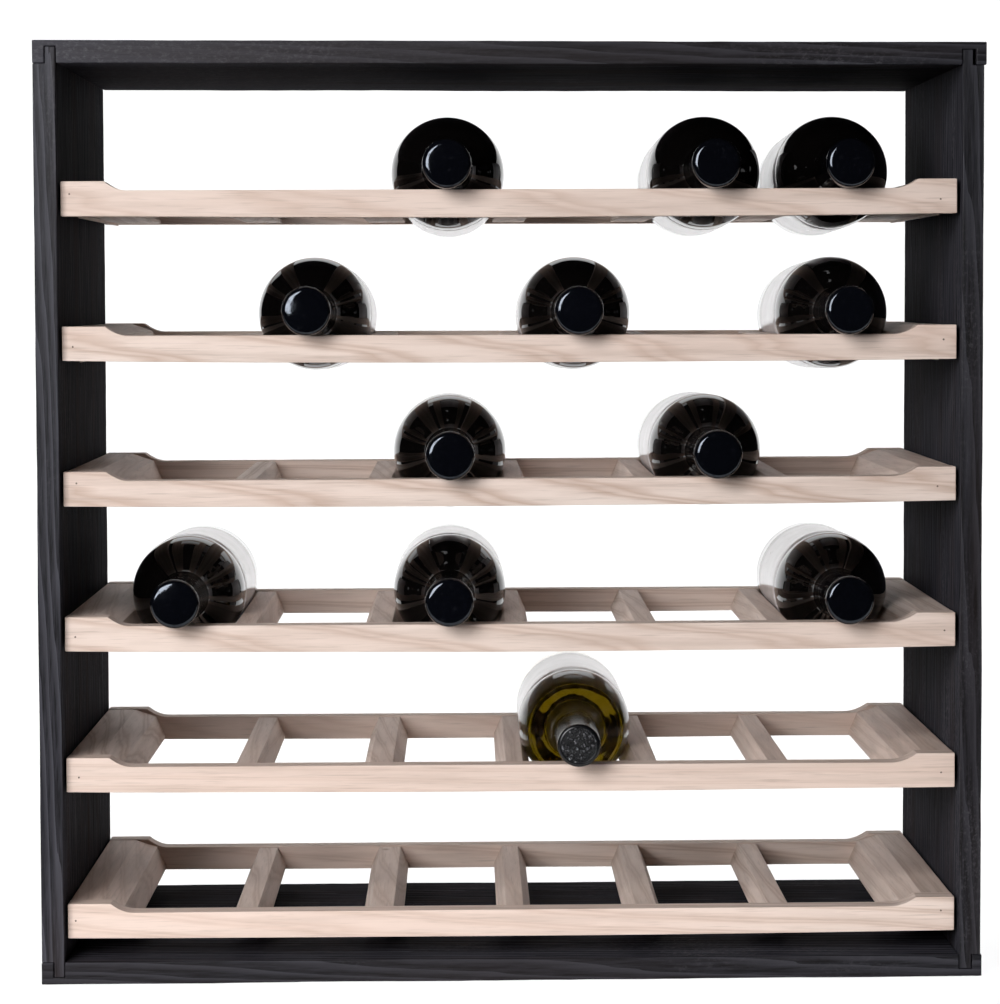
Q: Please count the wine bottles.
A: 12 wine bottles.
